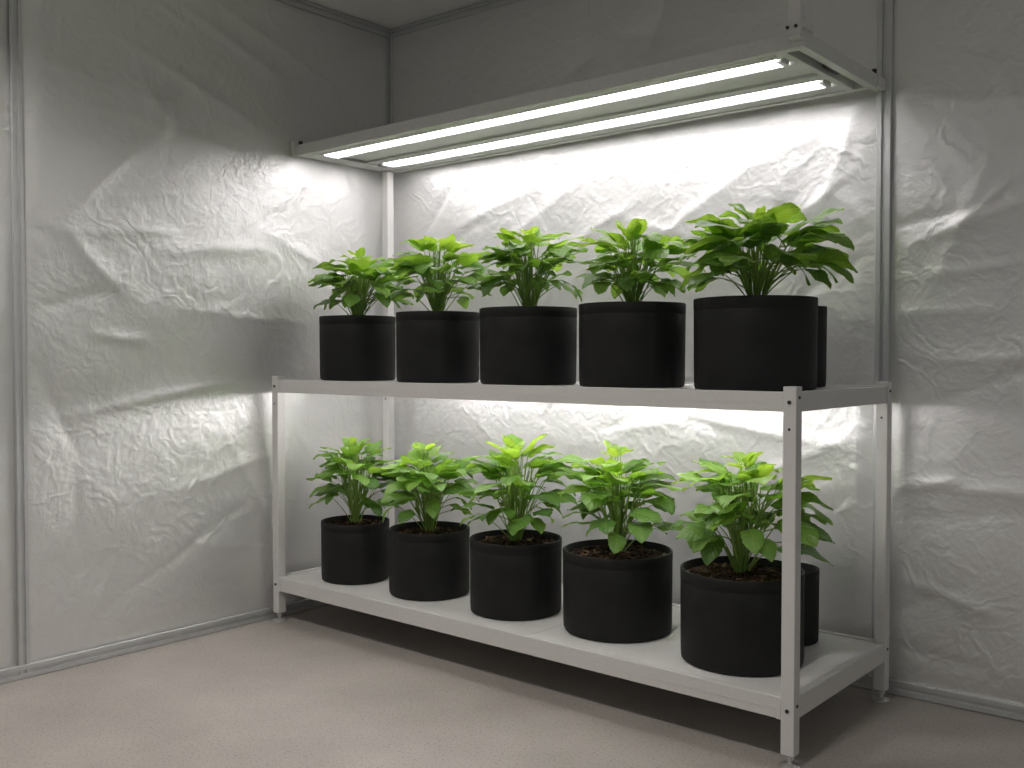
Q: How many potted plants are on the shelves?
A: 10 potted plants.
